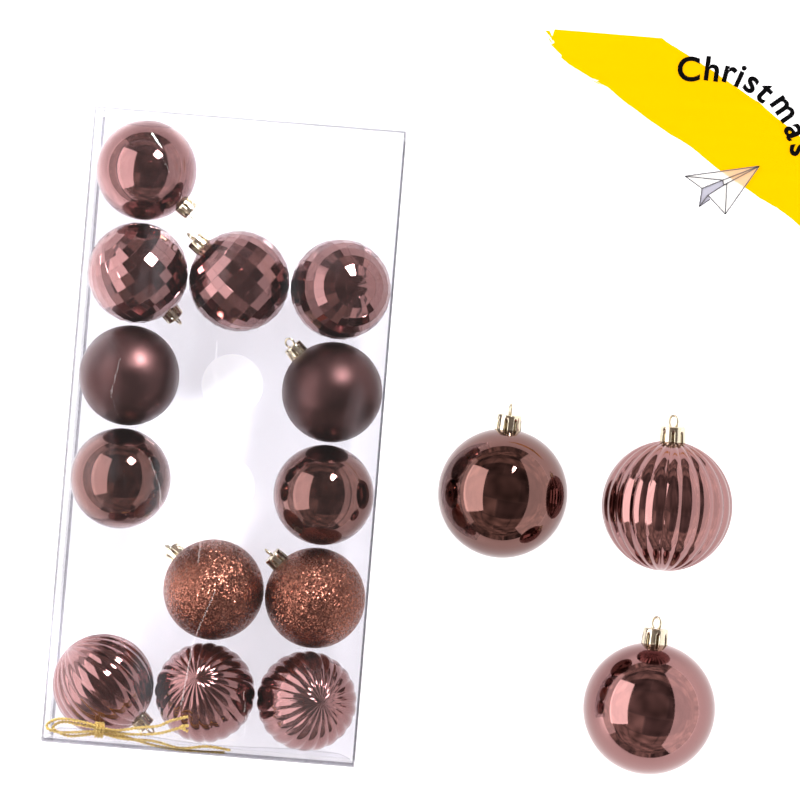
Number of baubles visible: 16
